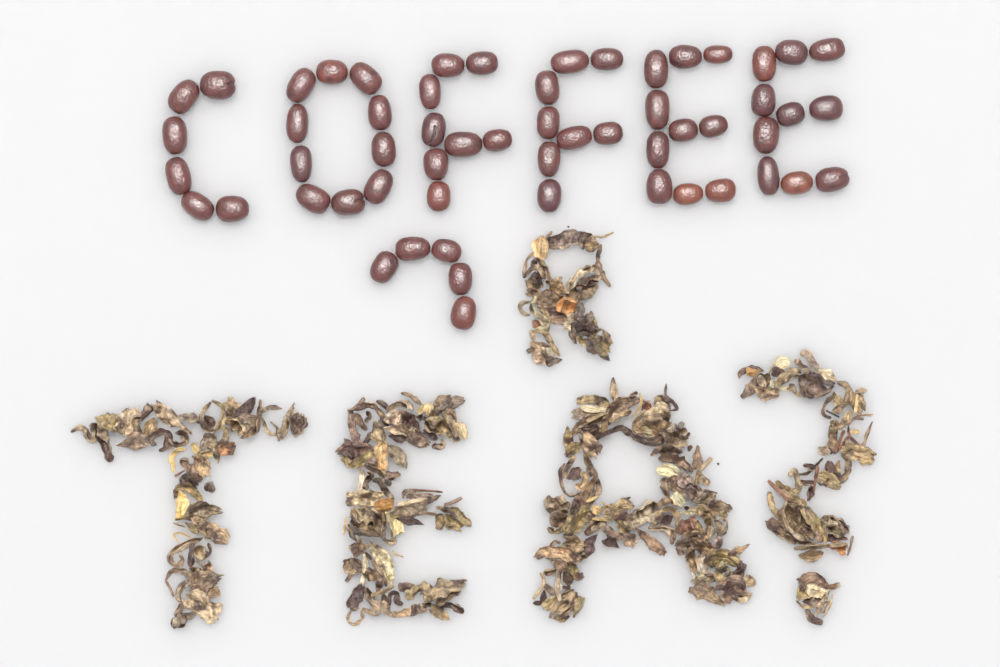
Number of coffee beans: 57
